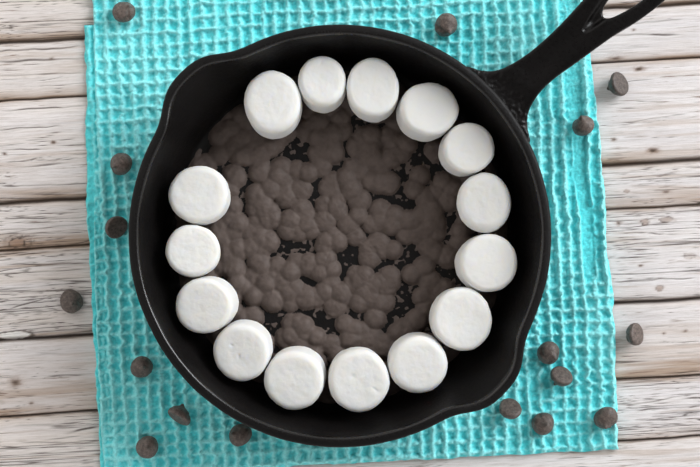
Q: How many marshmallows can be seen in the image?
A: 15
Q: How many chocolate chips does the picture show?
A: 17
